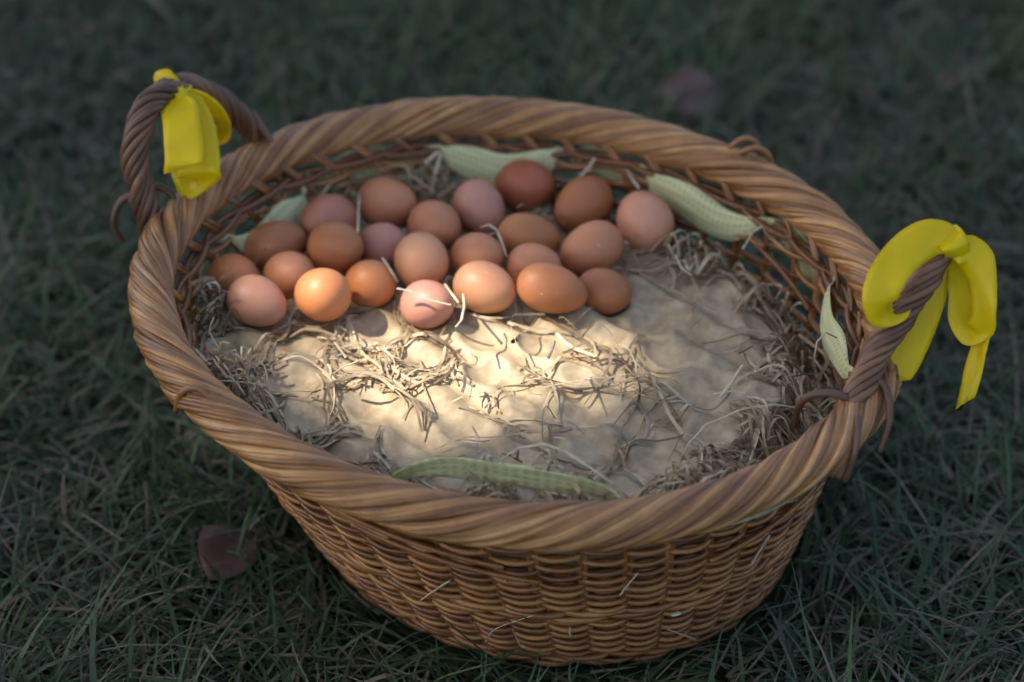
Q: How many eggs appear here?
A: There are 24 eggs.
